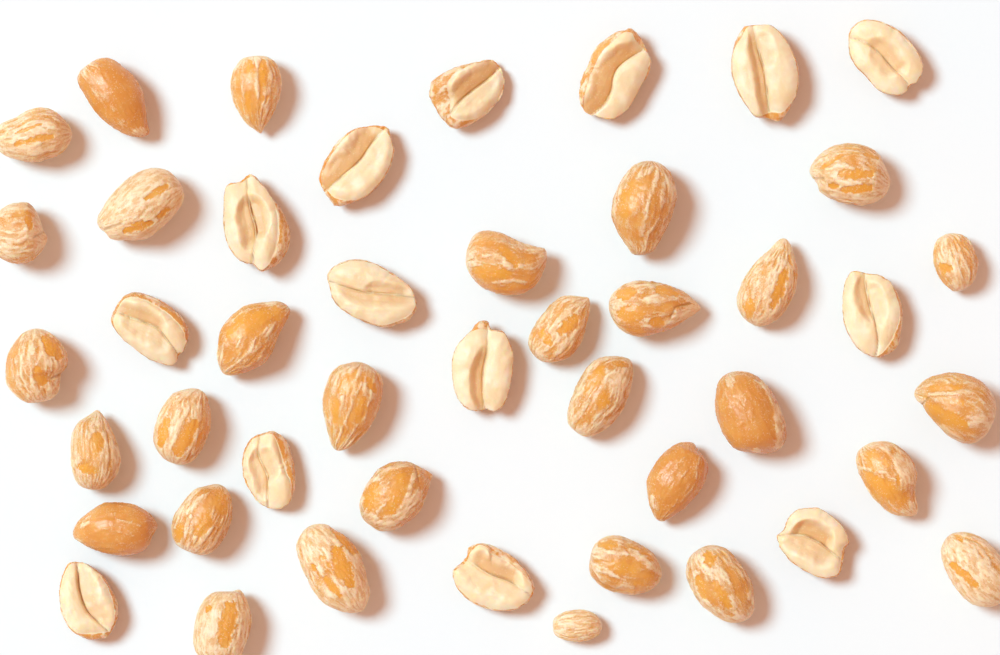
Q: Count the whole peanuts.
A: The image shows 31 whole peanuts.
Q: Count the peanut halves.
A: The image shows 14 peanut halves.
